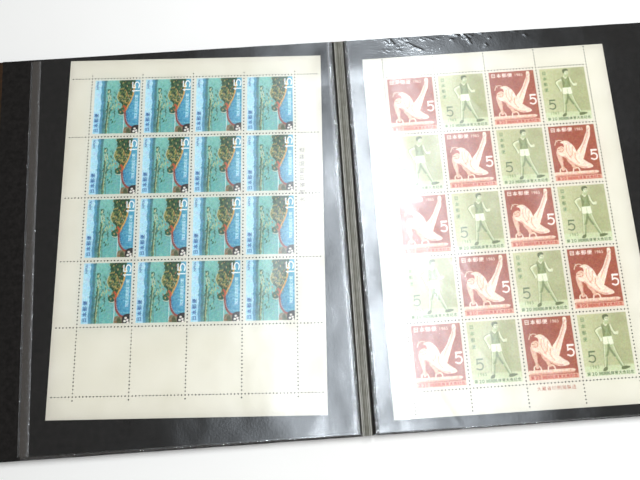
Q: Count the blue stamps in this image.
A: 16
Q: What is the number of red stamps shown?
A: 10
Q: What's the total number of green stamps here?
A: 10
